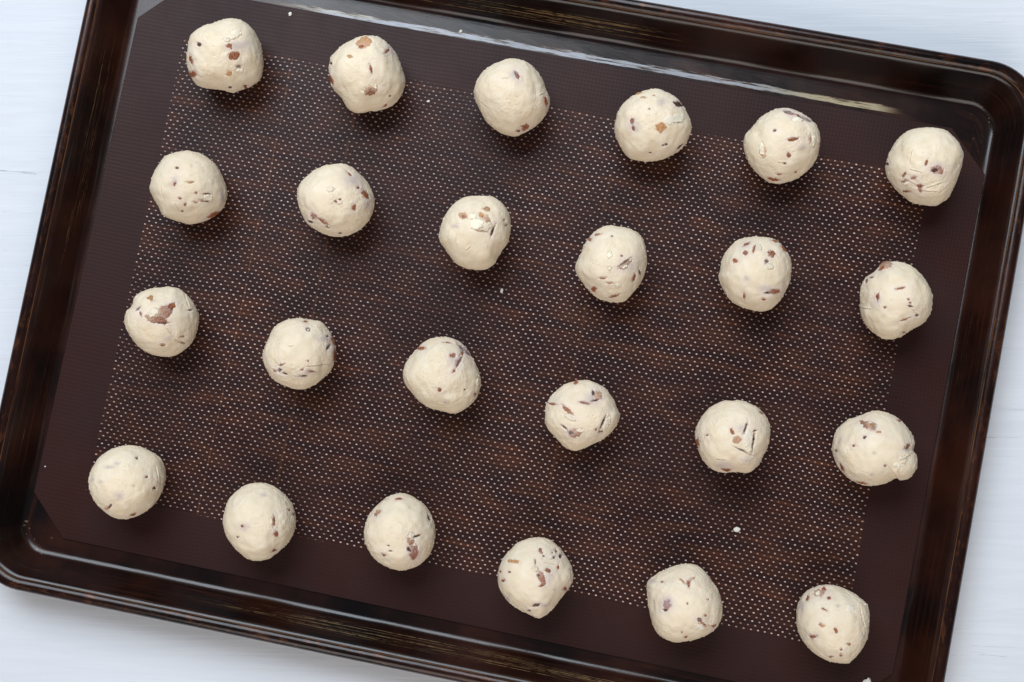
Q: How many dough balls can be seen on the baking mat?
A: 24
